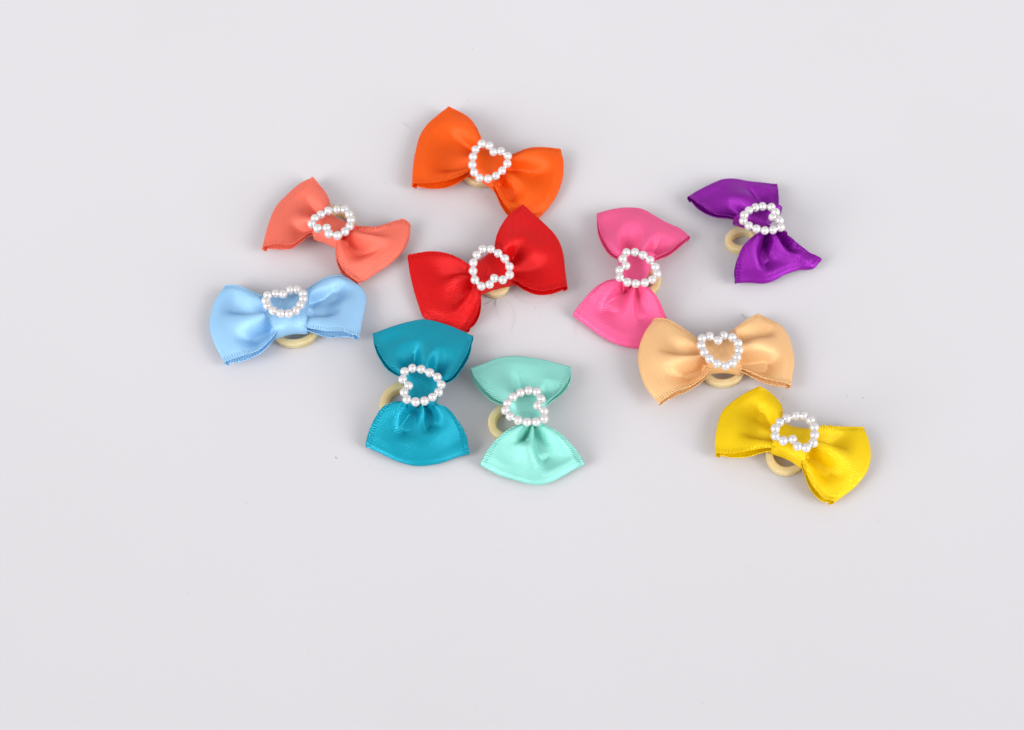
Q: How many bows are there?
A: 10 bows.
